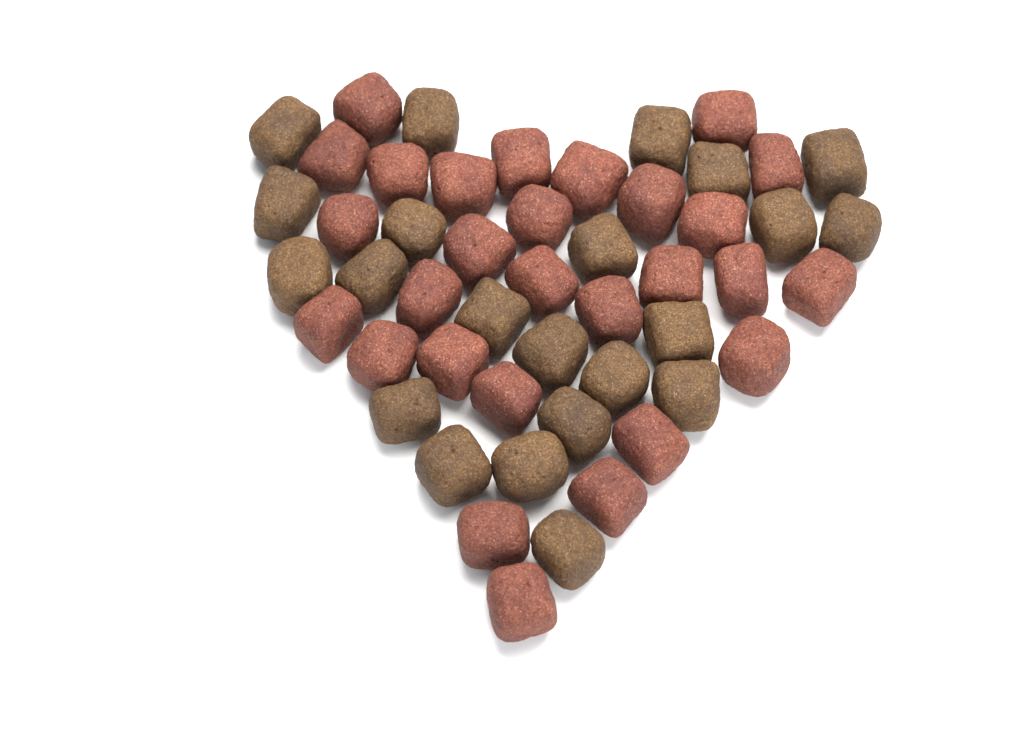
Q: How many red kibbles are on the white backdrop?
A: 28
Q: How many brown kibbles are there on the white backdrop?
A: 22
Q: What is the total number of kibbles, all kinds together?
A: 50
